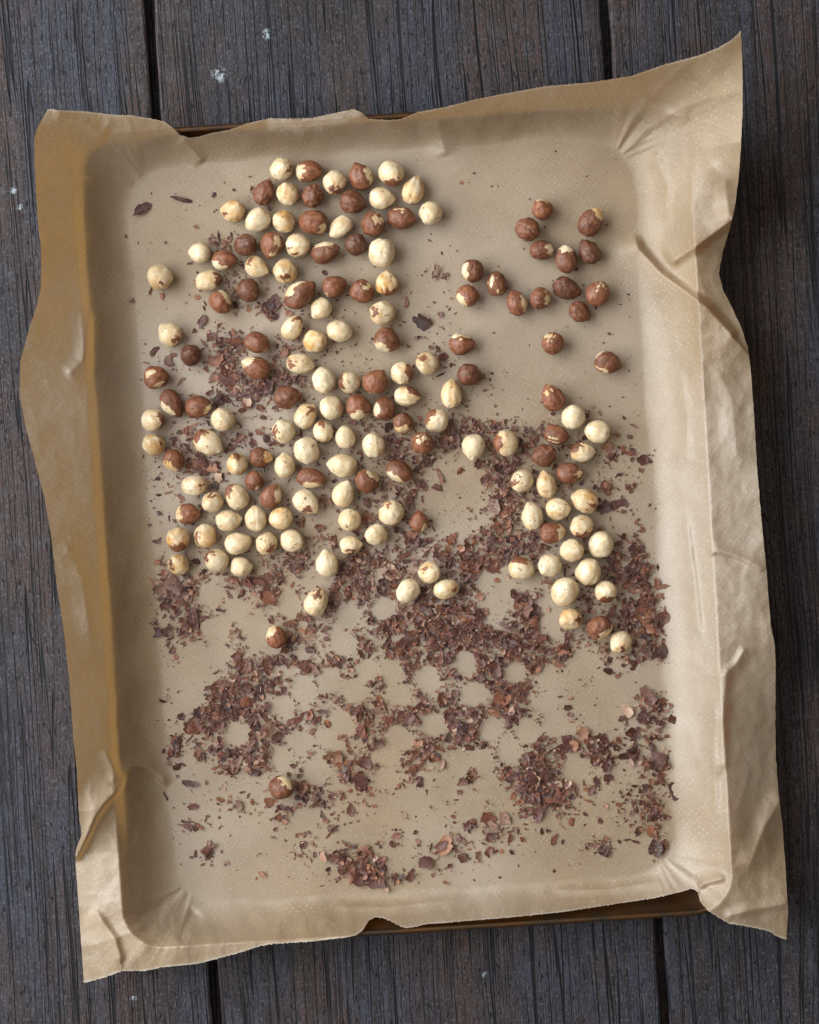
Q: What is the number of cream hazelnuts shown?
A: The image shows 92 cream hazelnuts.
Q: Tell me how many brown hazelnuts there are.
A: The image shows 66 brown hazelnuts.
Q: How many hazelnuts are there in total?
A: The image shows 158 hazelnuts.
